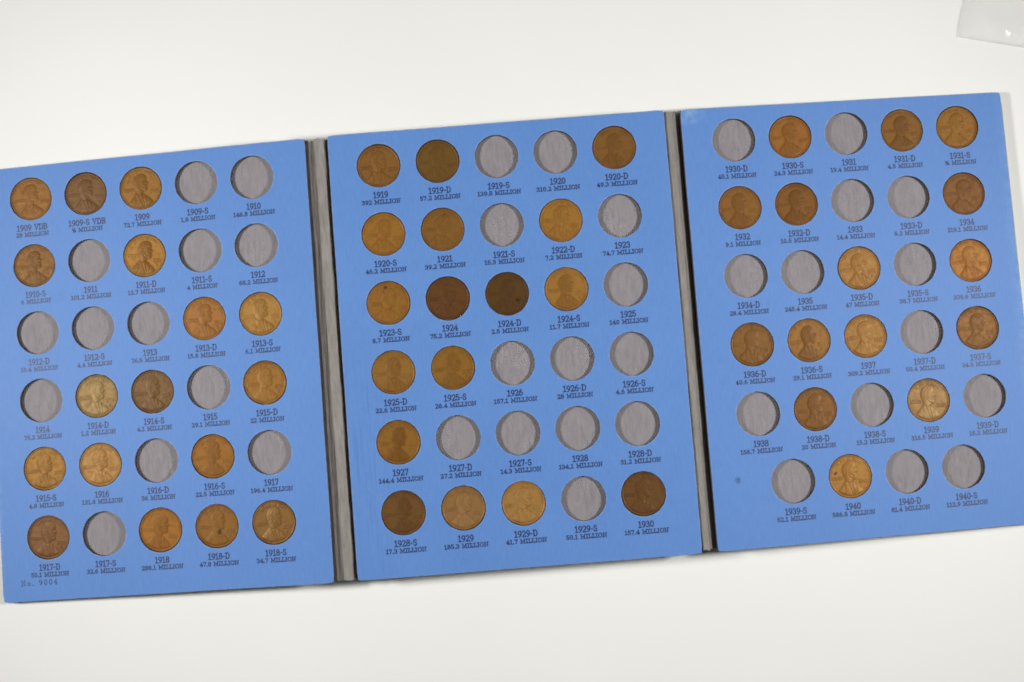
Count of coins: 49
